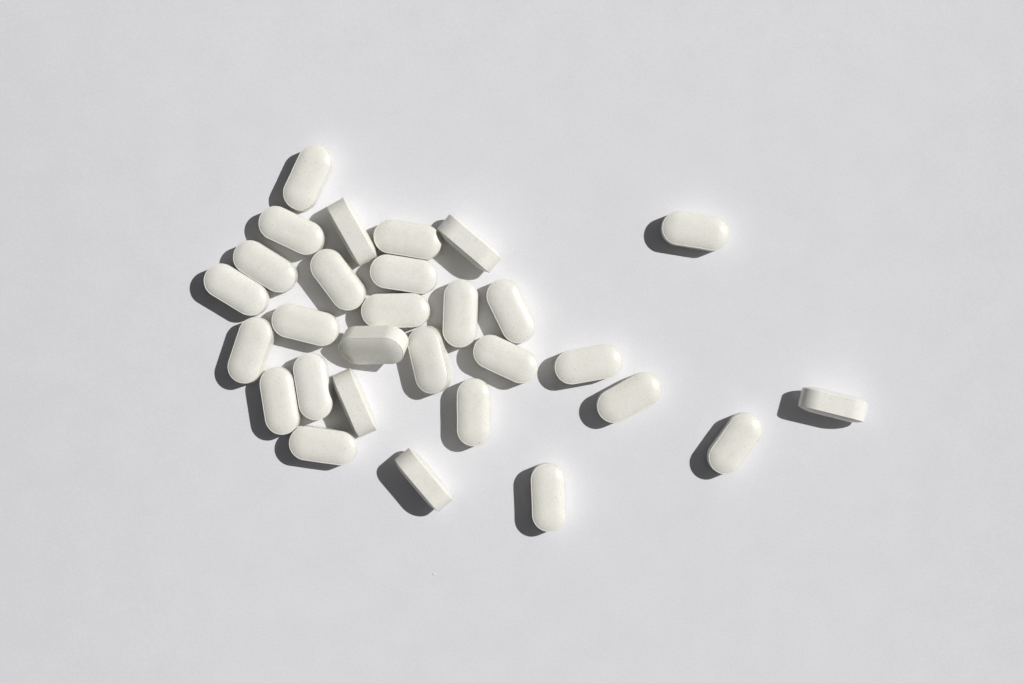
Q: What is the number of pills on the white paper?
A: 29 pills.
